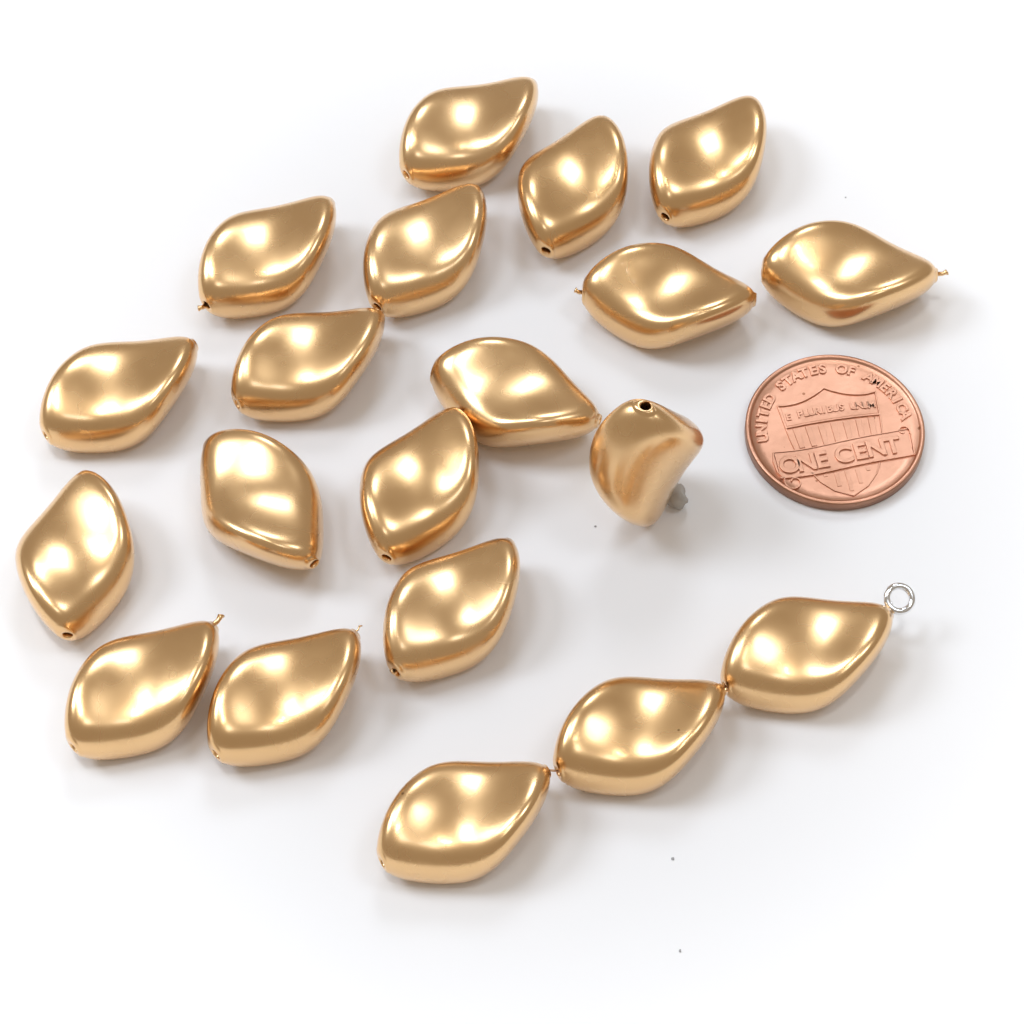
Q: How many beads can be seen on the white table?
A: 20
